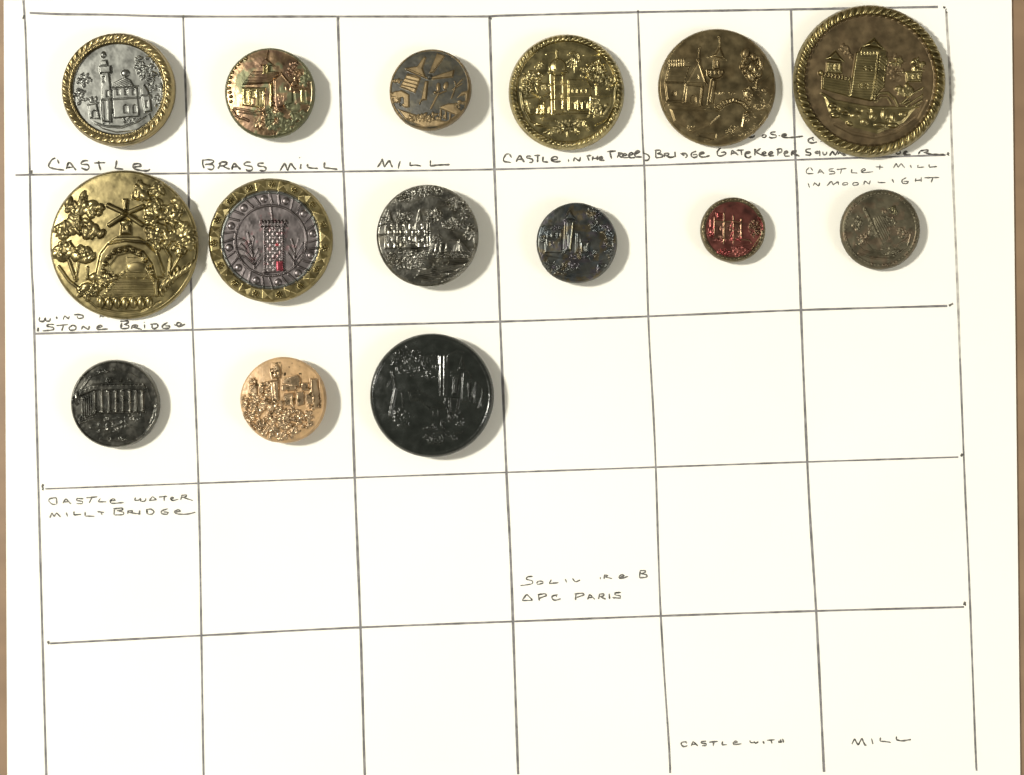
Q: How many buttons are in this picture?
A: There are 15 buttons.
